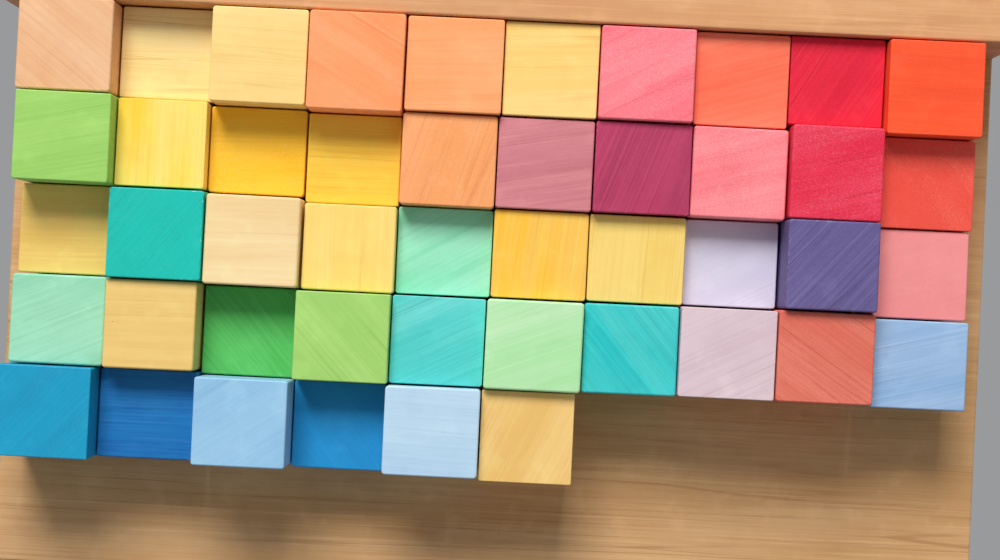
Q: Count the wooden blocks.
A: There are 46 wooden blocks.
